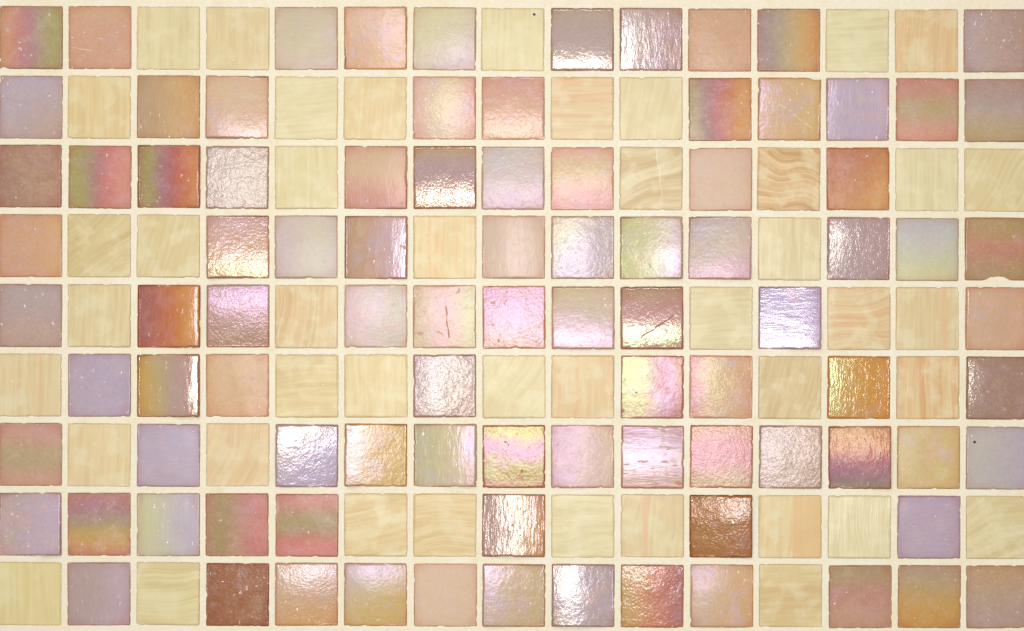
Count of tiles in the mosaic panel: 135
